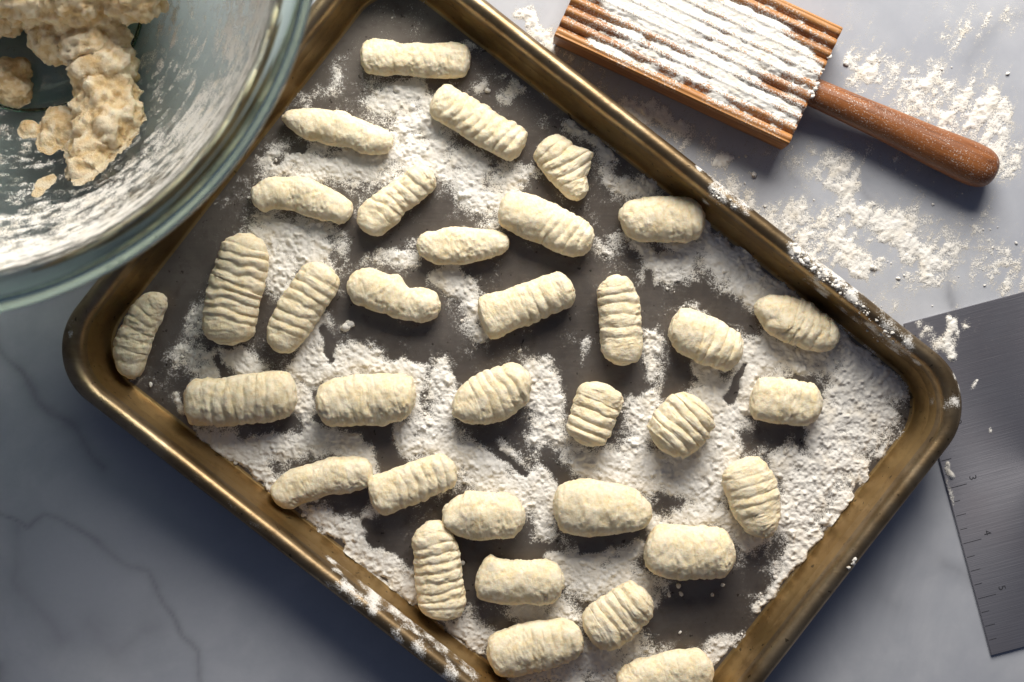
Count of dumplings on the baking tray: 34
